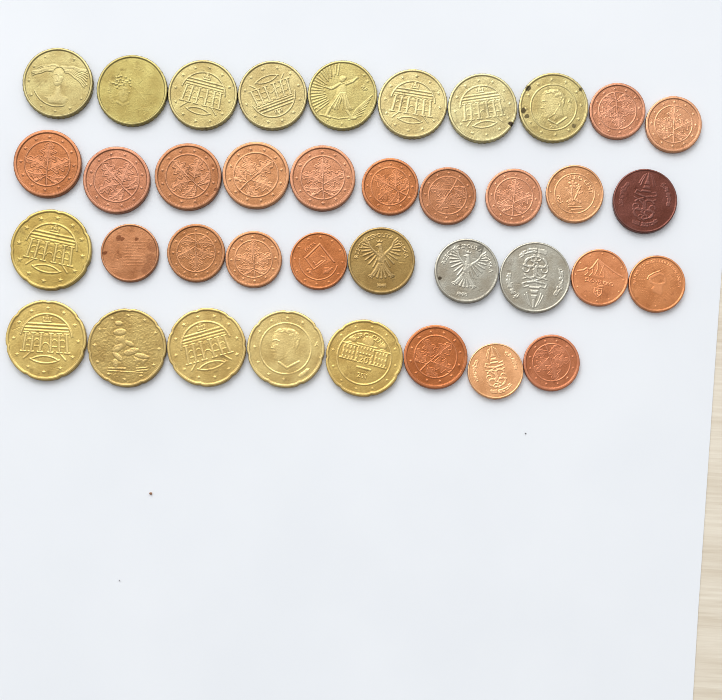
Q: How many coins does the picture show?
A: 38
